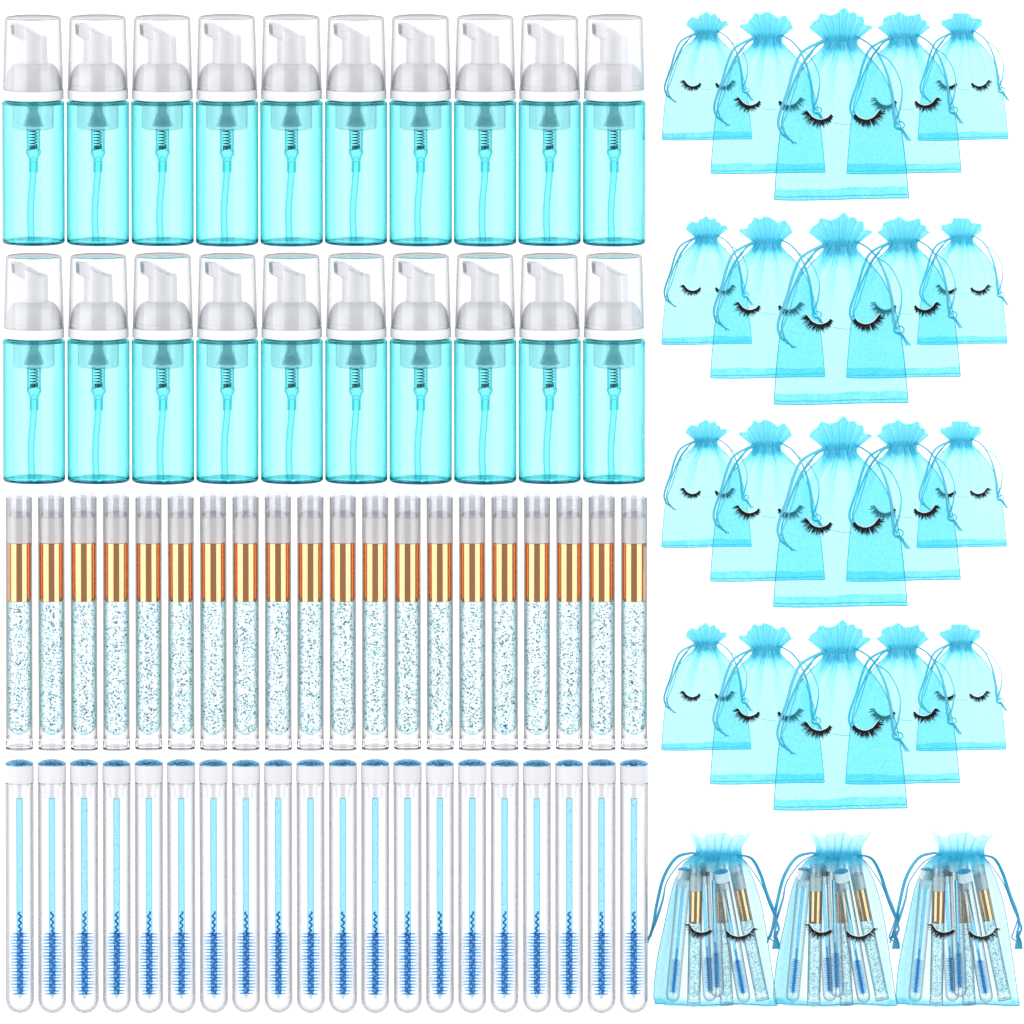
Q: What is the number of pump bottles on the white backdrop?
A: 20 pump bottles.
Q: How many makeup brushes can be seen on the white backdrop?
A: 29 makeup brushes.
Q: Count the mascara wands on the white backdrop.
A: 32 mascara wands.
